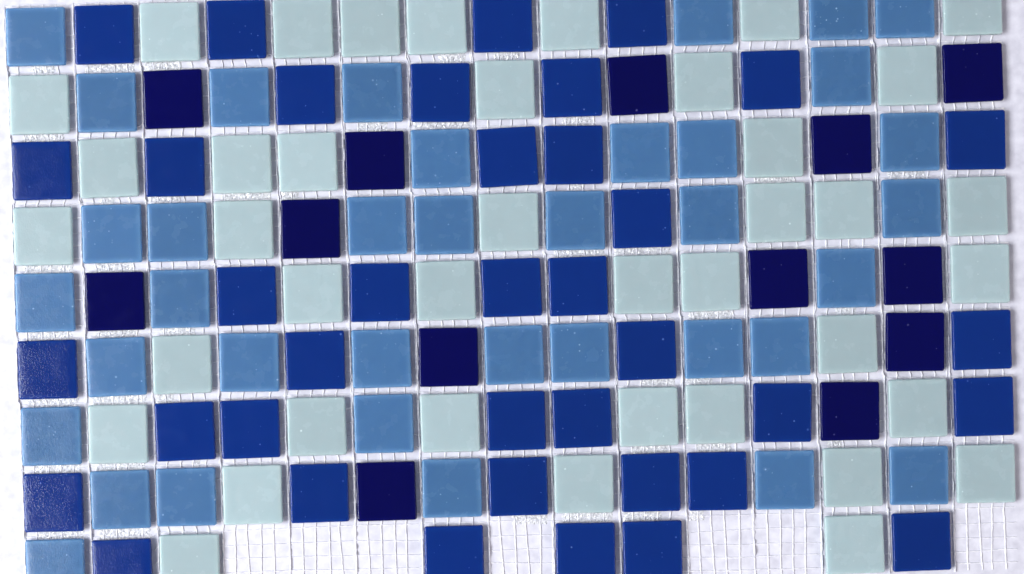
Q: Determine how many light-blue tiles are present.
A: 37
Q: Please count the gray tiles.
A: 40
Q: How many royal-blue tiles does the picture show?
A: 38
